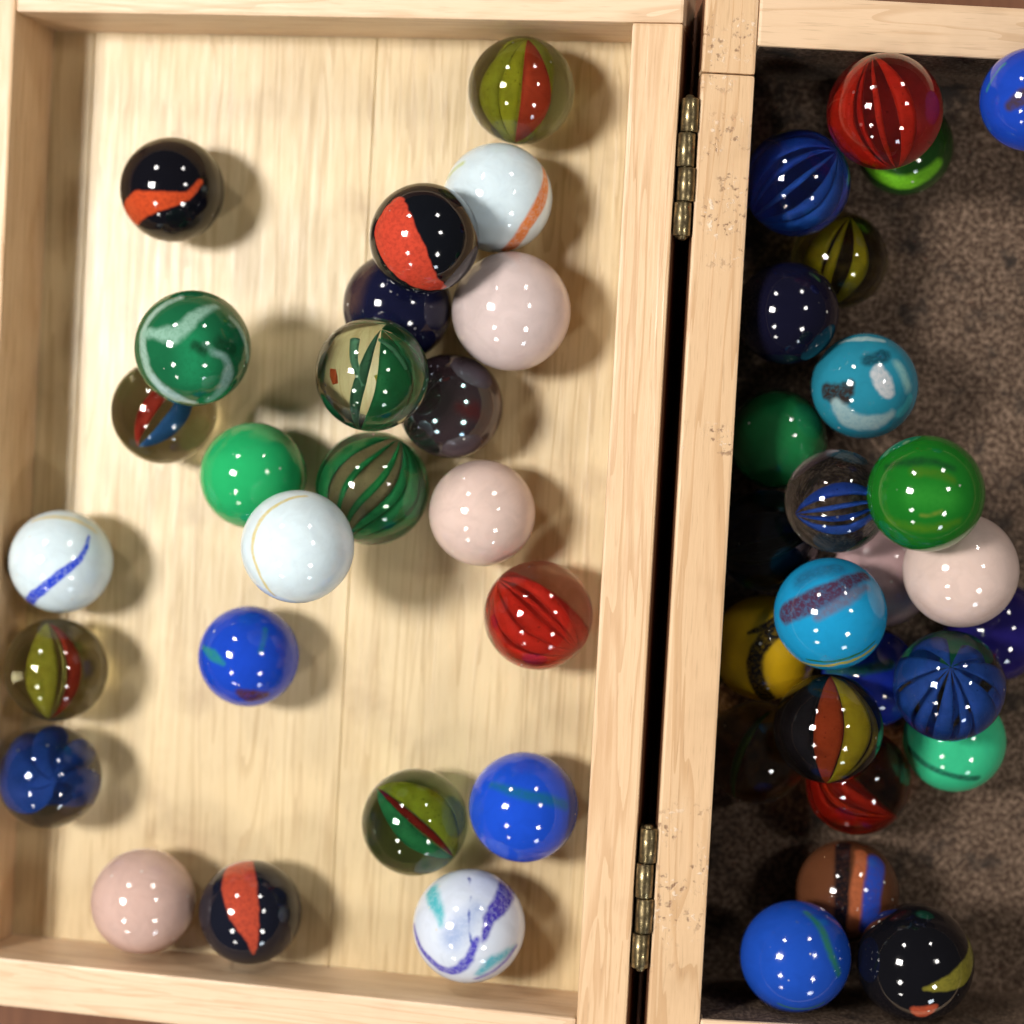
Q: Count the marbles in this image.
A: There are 49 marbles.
